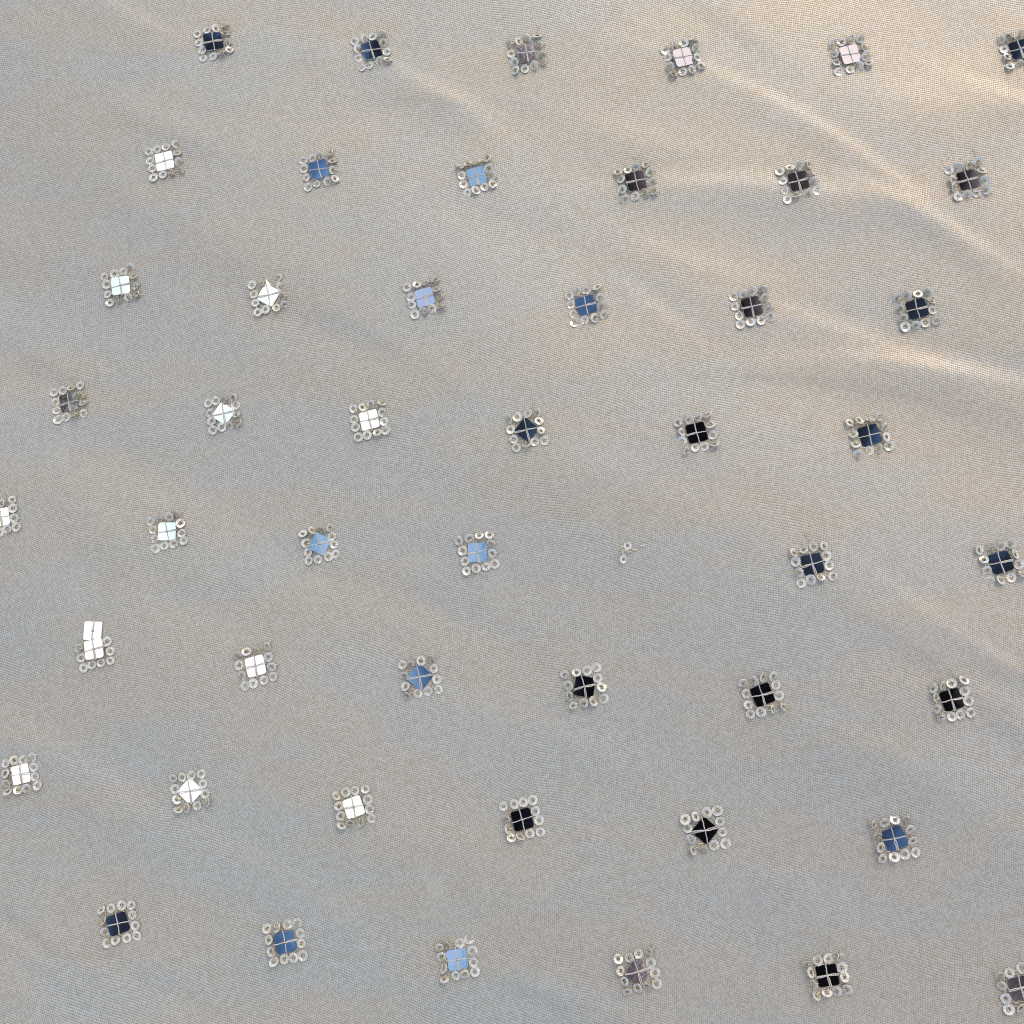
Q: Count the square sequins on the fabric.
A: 49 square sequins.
